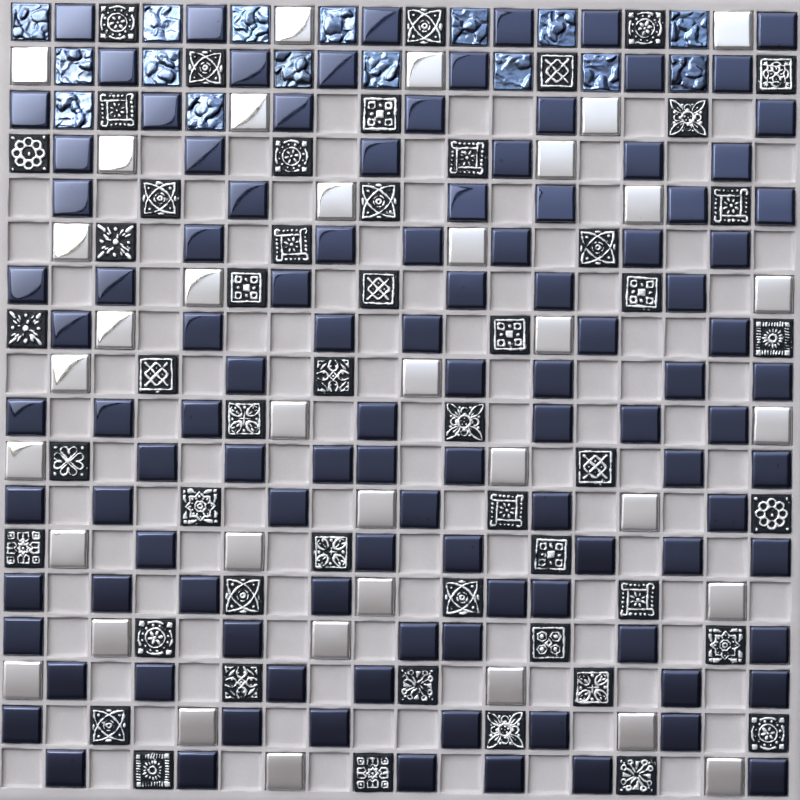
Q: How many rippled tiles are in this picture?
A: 16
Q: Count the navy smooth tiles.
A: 109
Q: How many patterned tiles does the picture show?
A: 51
